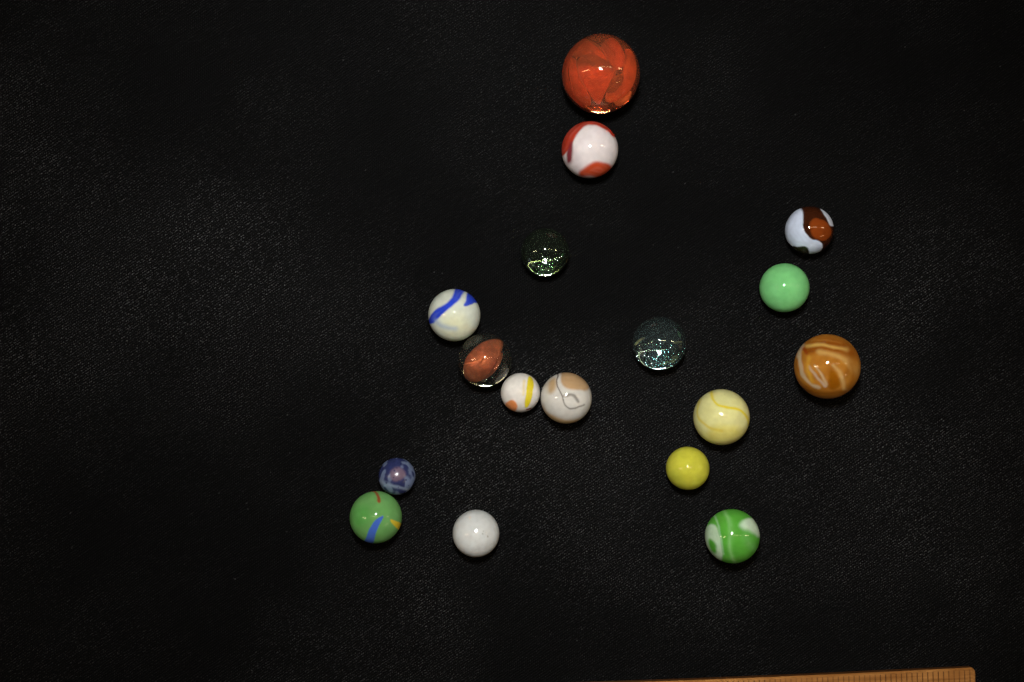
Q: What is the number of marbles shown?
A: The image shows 17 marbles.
